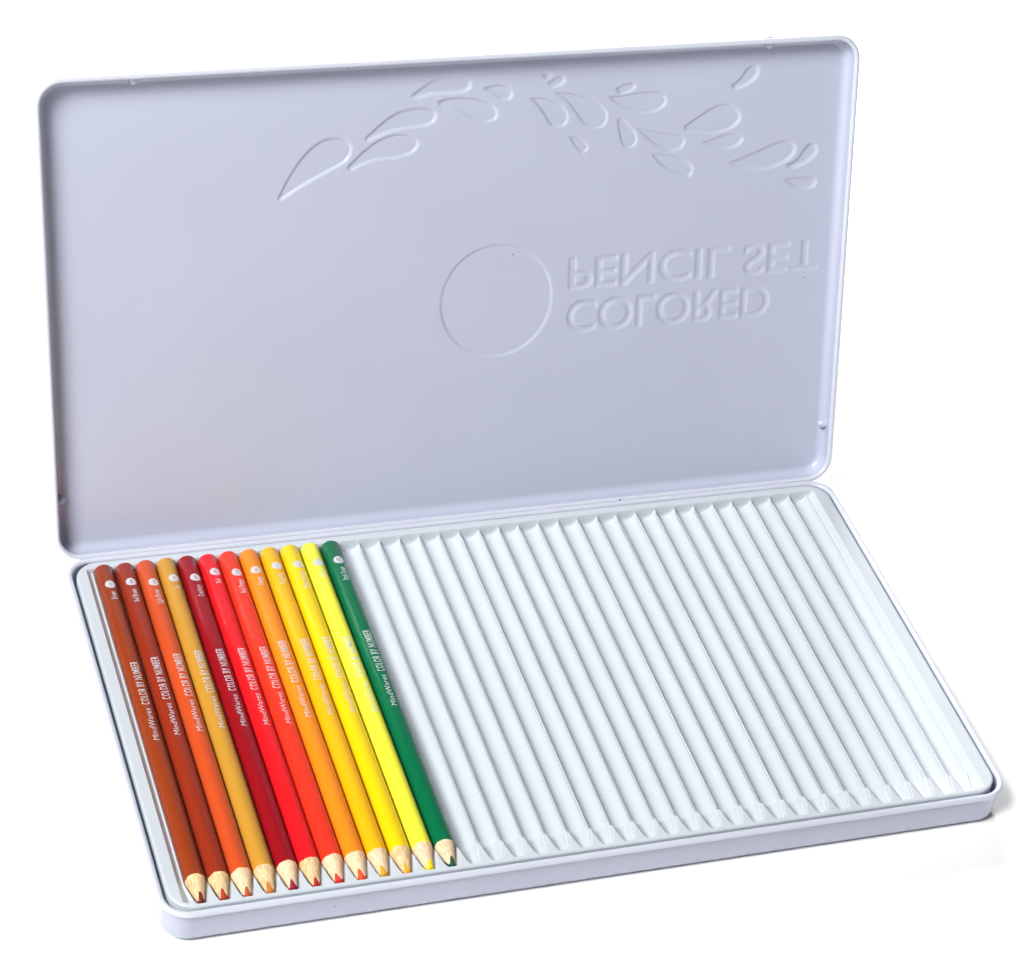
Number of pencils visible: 12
